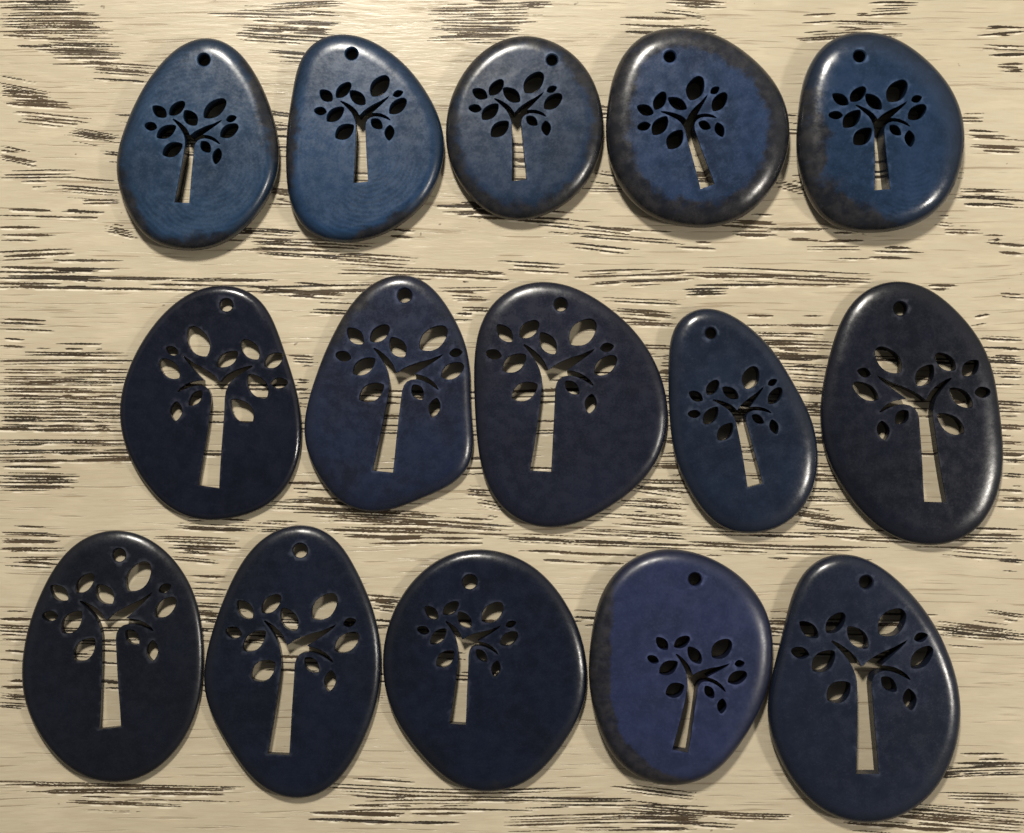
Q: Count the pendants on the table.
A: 15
